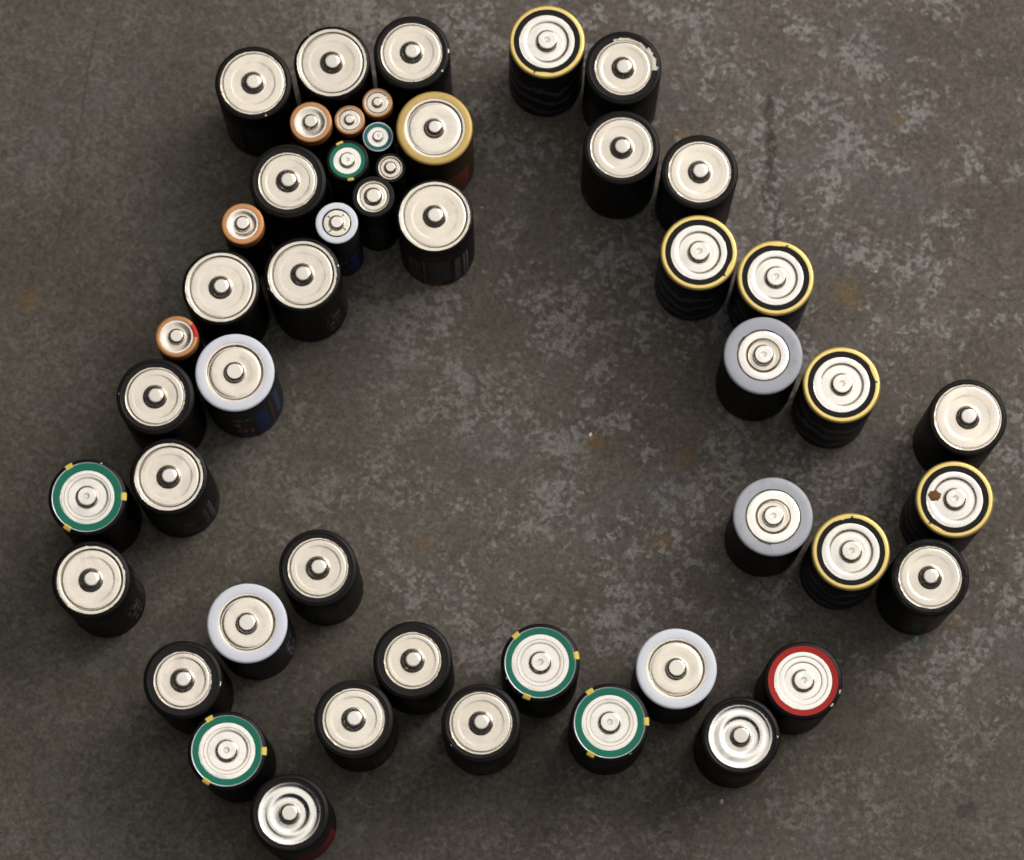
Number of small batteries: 10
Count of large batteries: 39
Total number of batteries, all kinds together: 49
